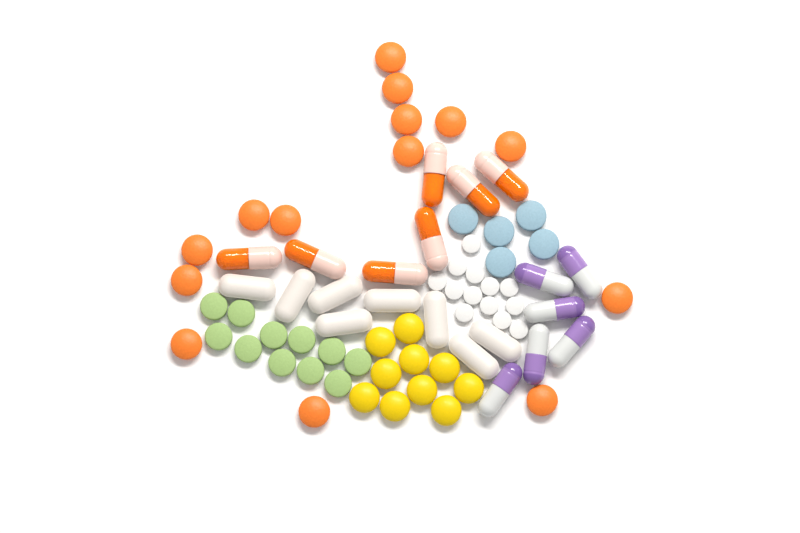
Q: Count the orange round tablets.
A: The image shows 14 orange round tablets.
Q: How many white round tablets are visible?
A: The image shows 13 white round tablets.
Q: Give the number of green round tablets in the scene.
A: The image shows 11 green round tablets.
